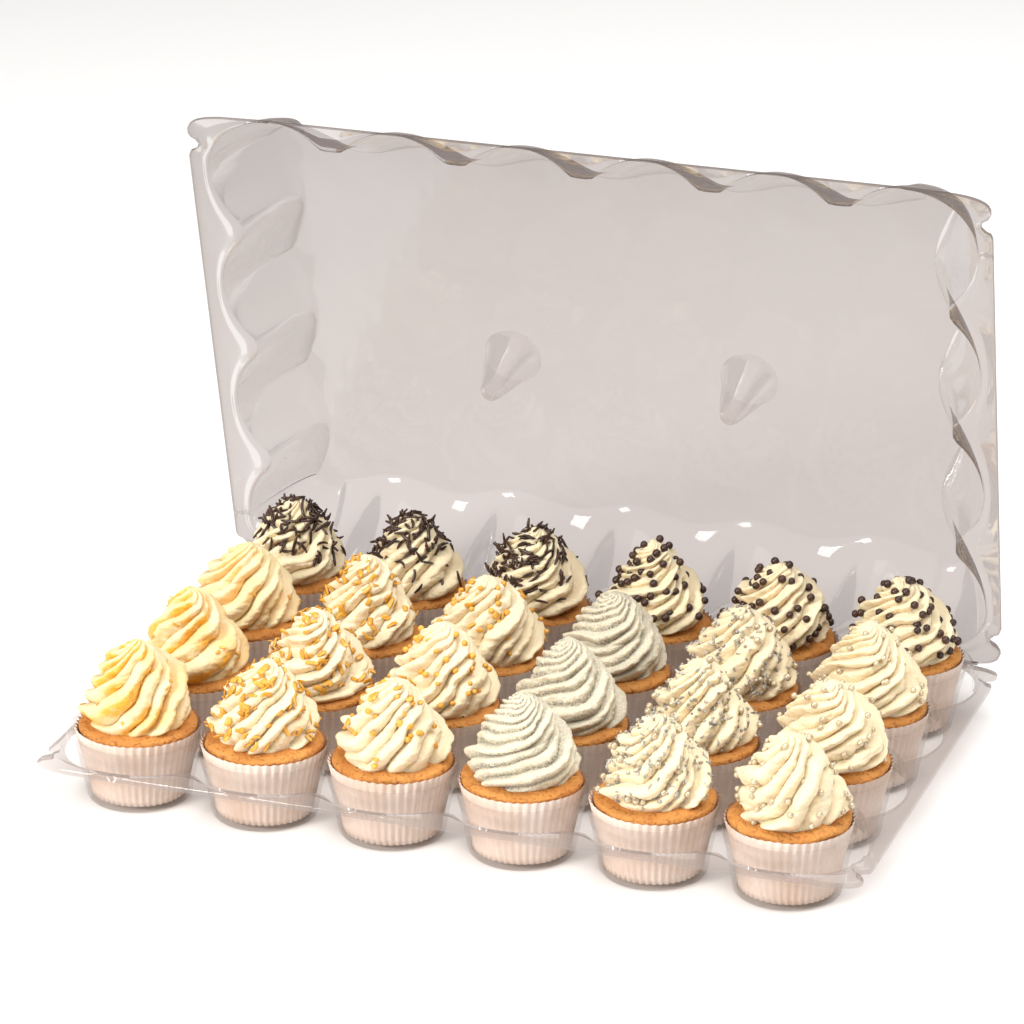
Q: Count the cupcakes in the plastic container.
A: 24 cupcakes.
